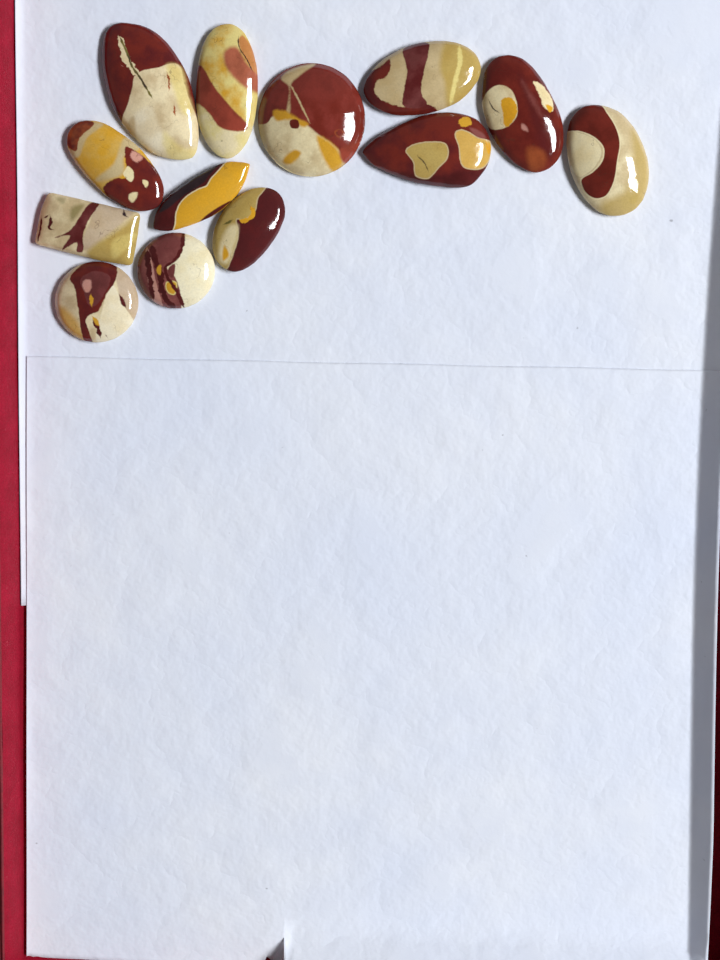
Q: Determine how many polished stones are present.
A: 13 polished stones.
